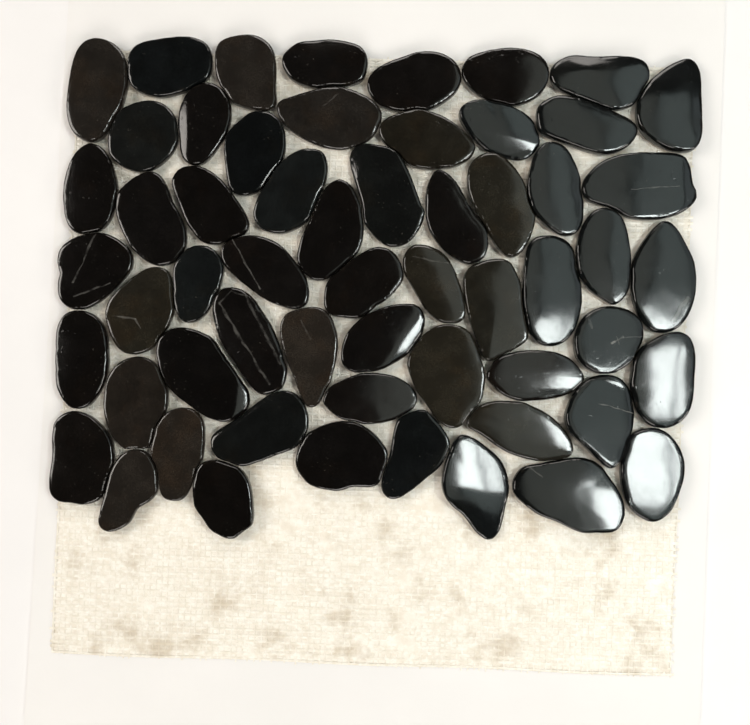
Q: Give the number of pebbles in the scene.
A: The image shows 58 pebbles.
